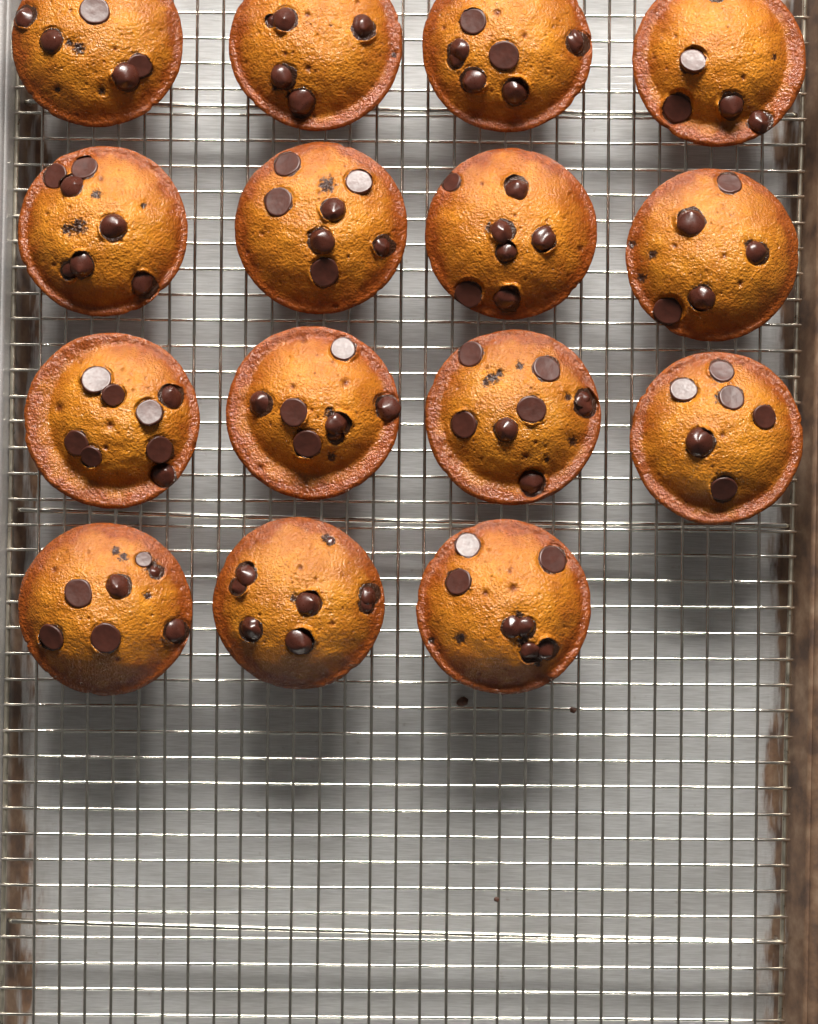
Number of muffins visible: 15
